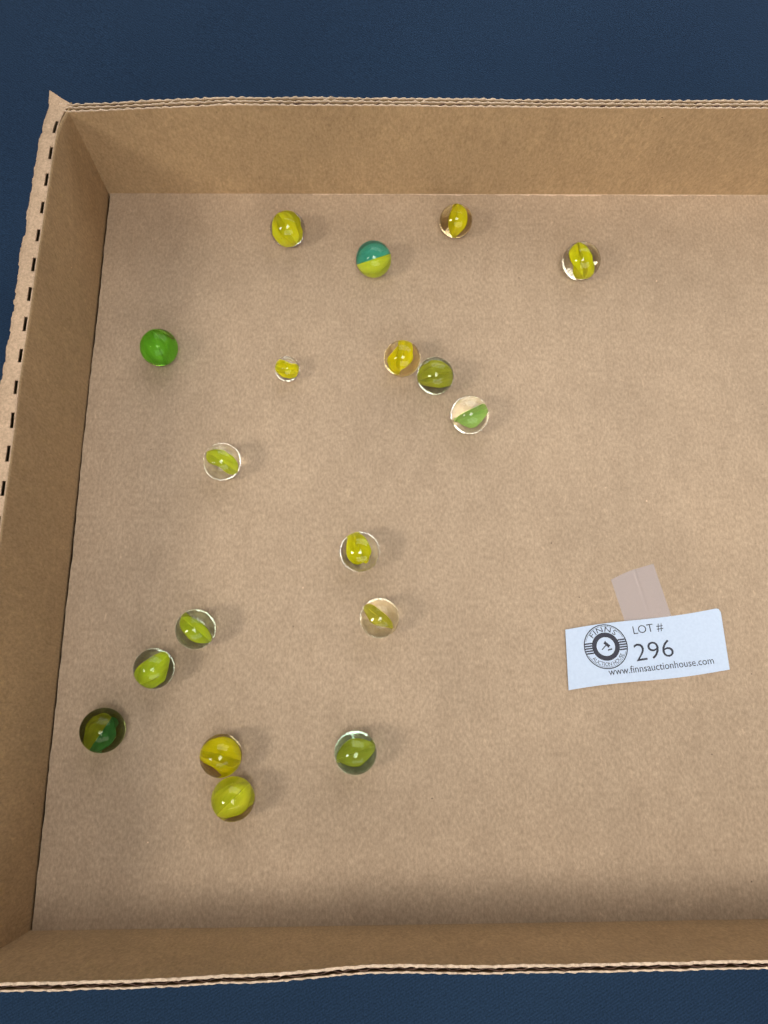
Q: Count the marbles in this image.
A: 18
